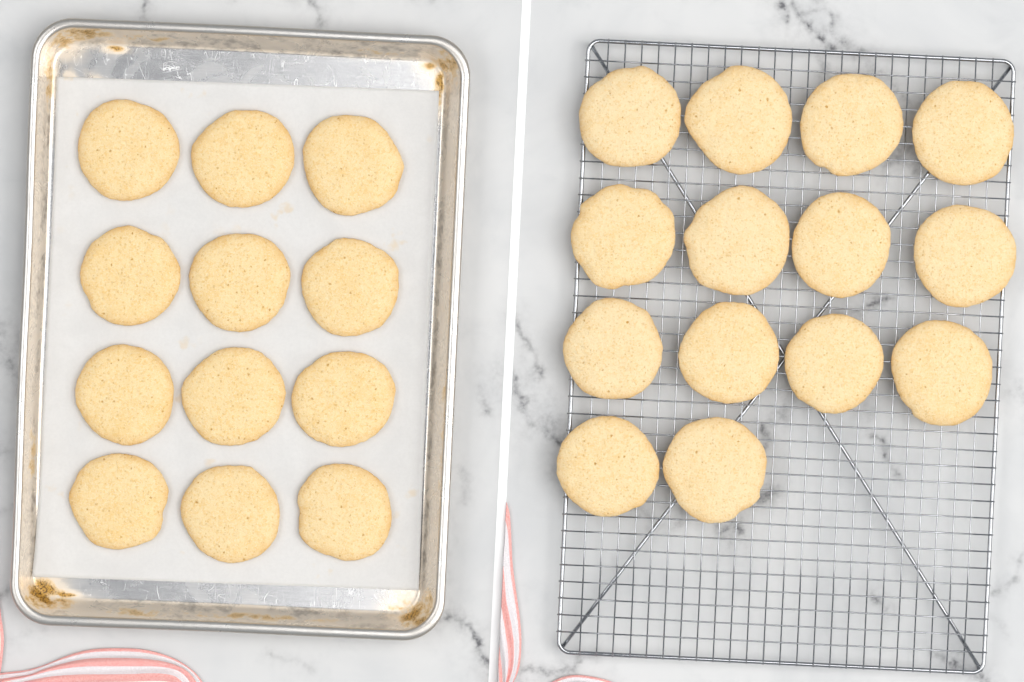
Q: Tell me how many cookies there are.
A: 26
